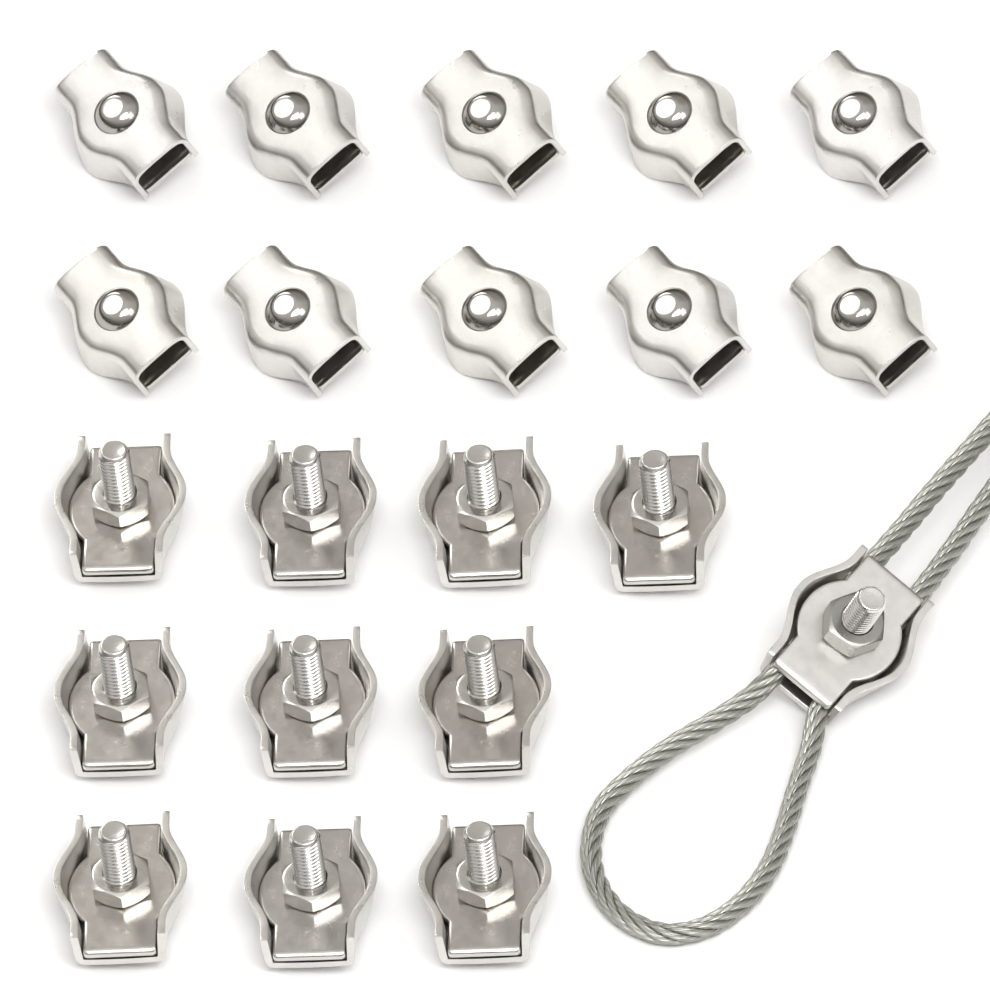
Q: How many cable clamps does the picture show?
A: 21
